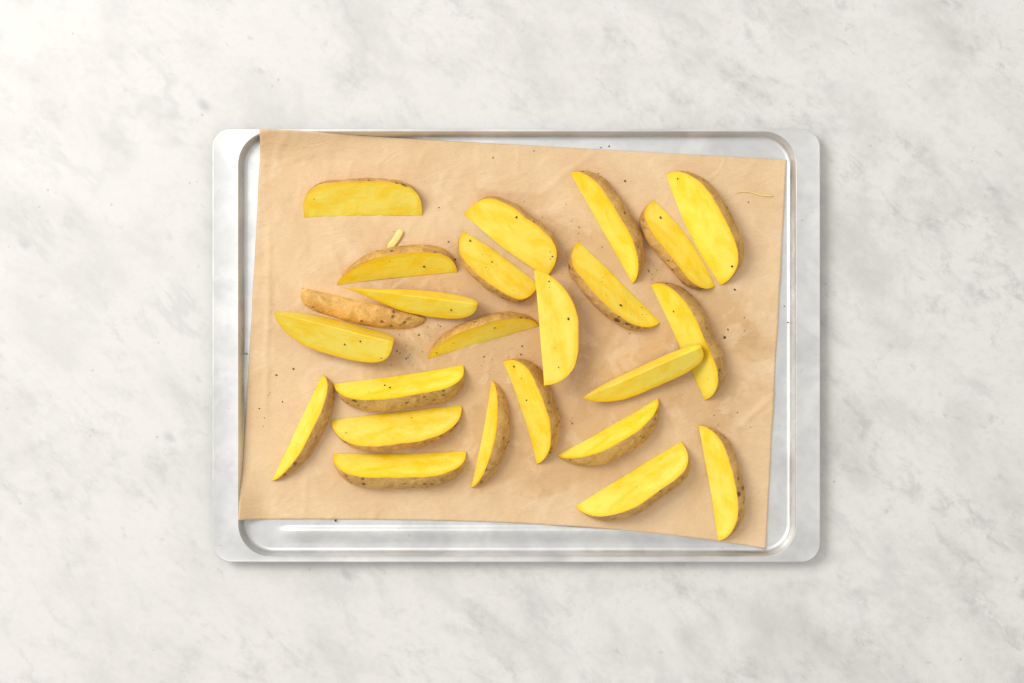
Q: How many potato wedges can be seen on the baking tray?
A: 24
